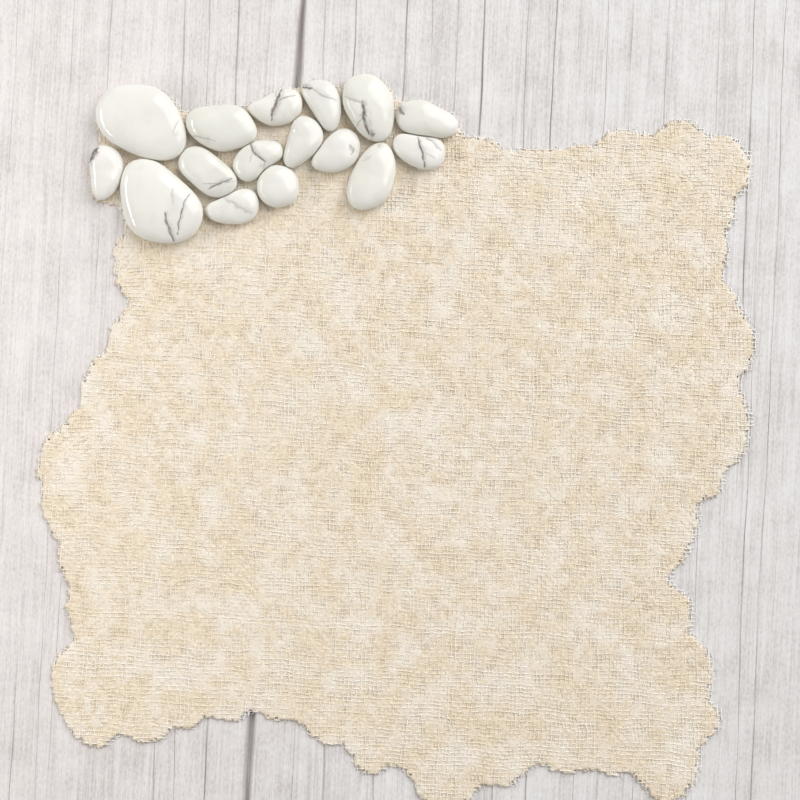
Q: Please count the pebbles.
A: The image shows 16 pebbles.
